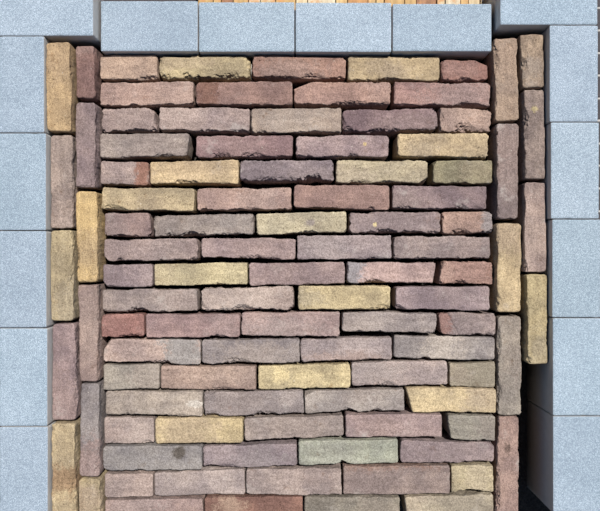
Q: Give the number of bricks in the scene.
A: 101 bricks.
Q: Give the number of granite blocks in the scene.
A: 16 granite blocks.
